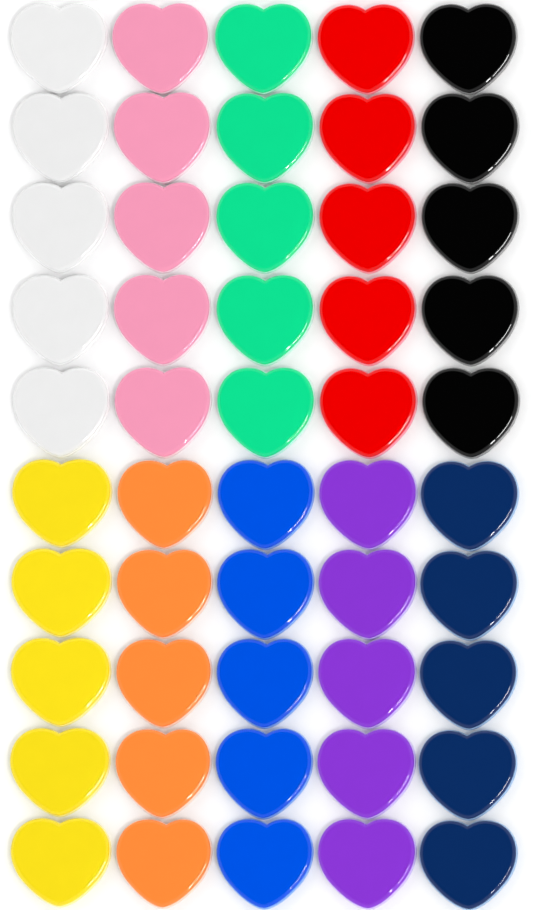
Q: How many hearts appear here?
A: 50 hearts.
